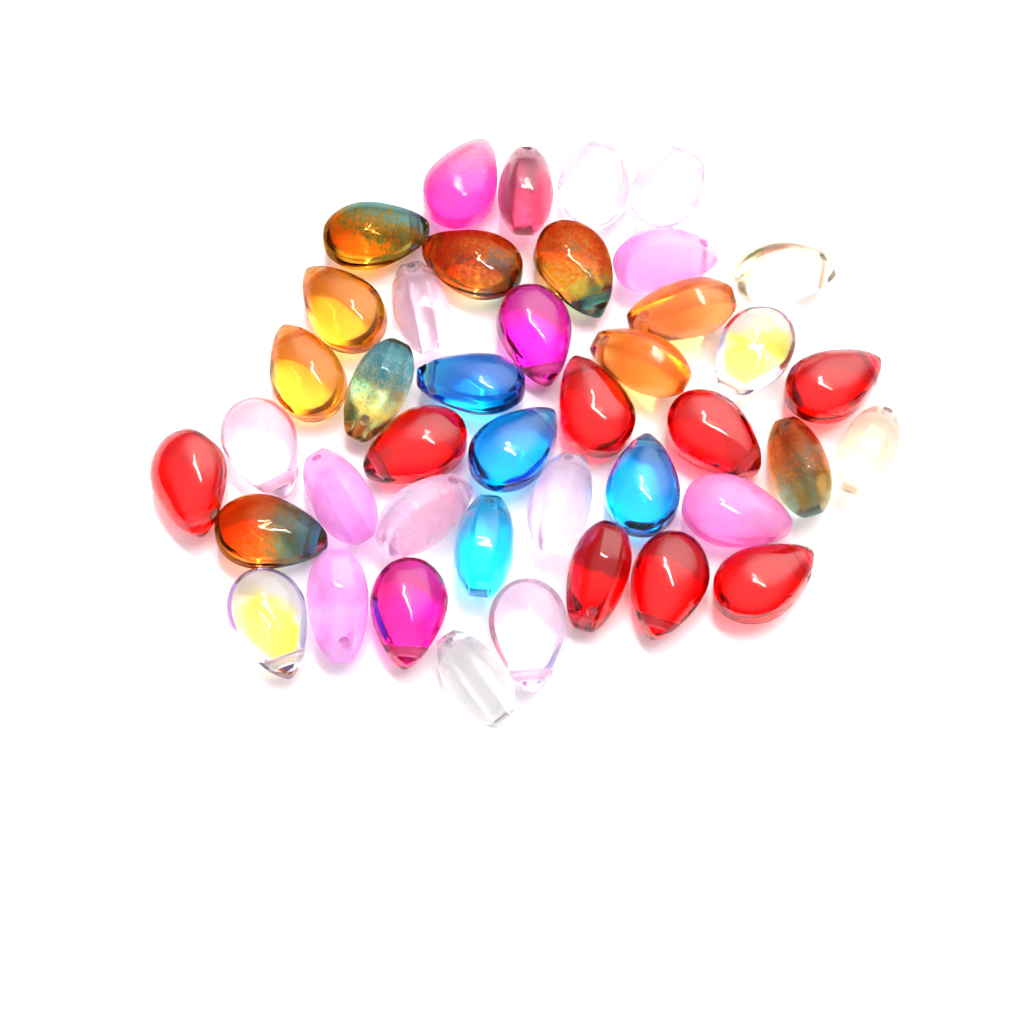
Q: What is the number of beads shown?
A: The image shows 42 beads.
